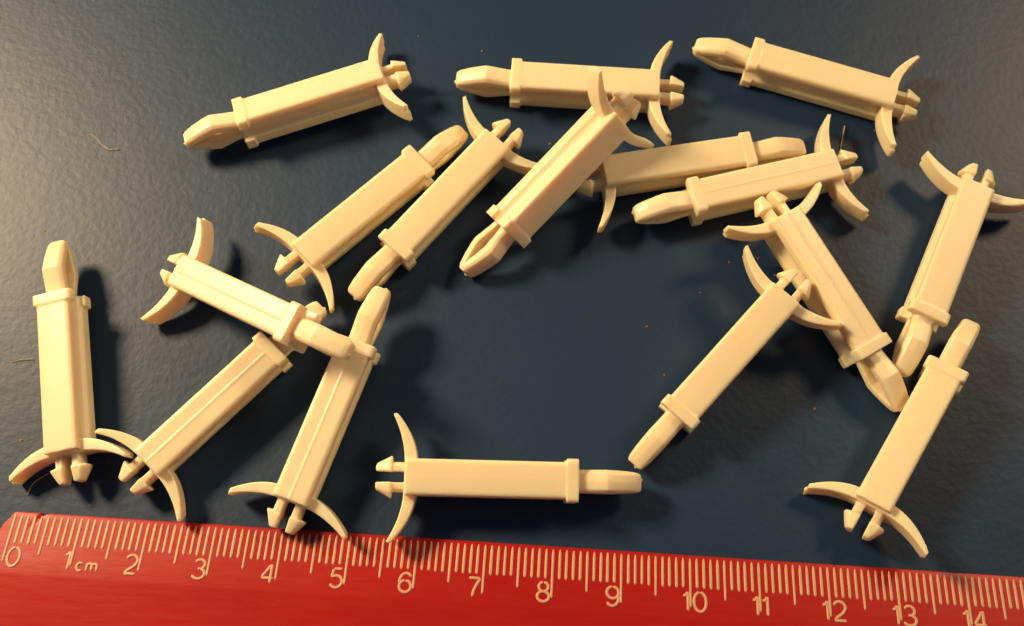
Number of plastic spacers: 17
